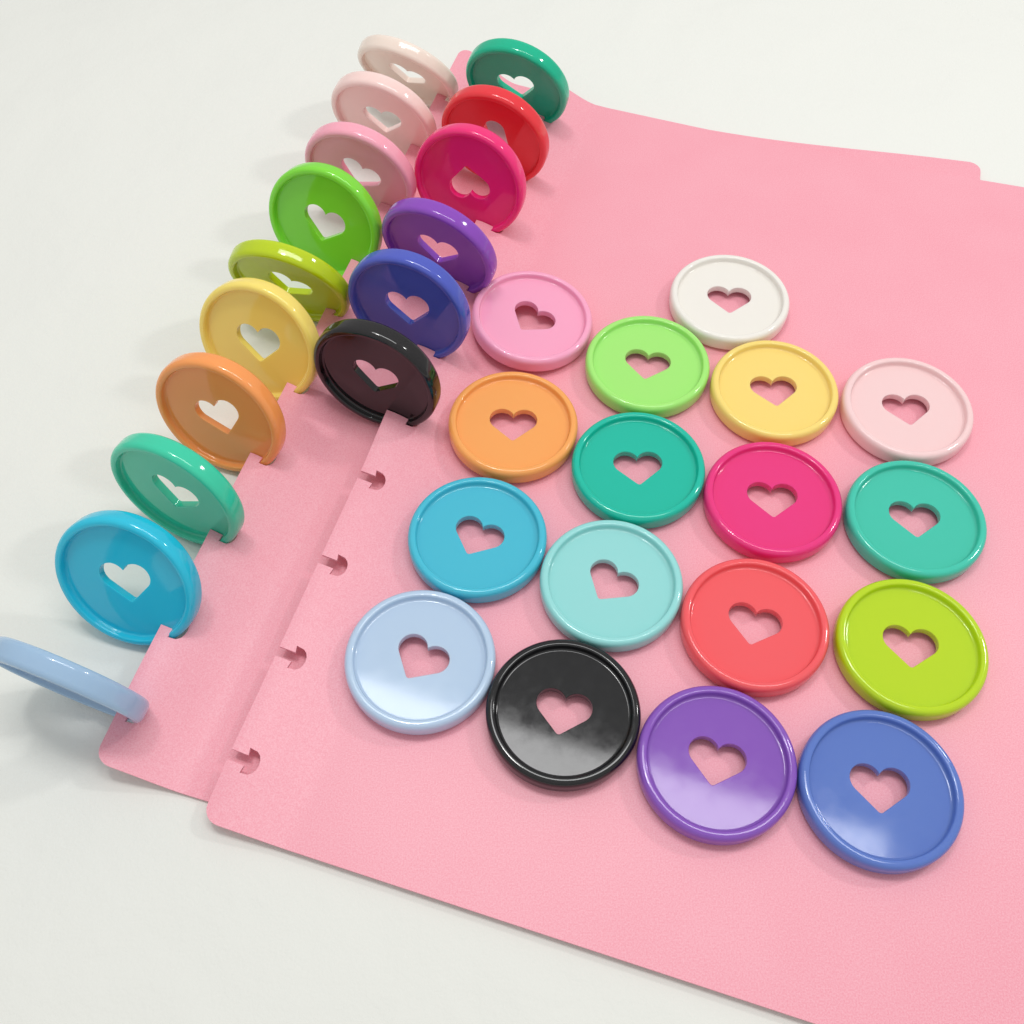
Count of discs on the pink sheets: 33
